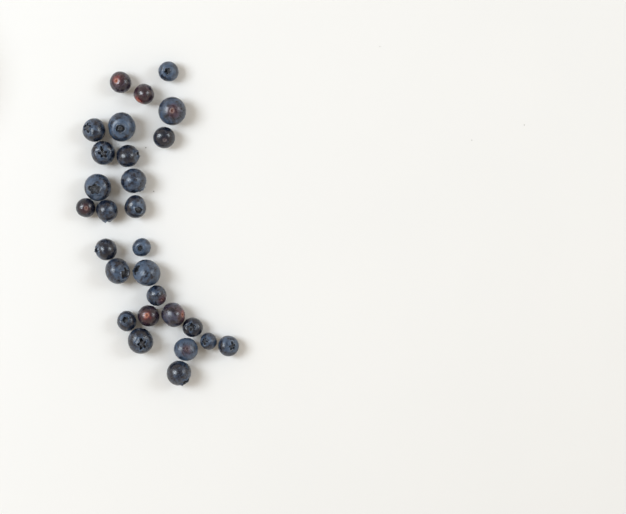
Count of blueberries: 28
